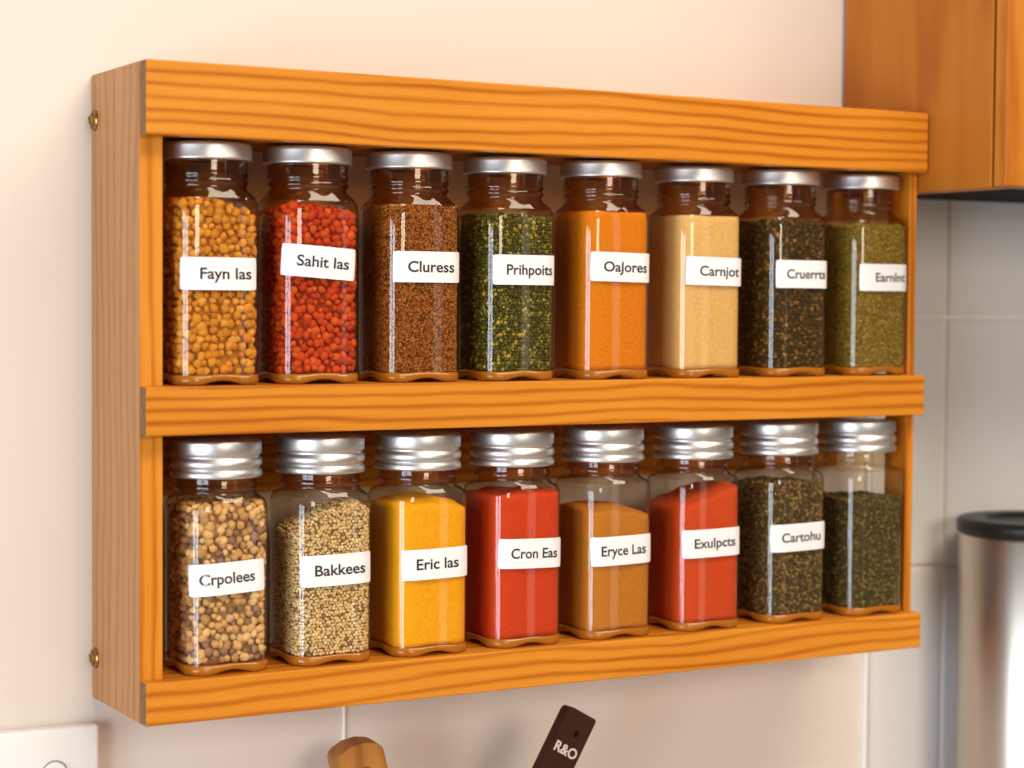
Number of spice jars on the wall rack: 16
